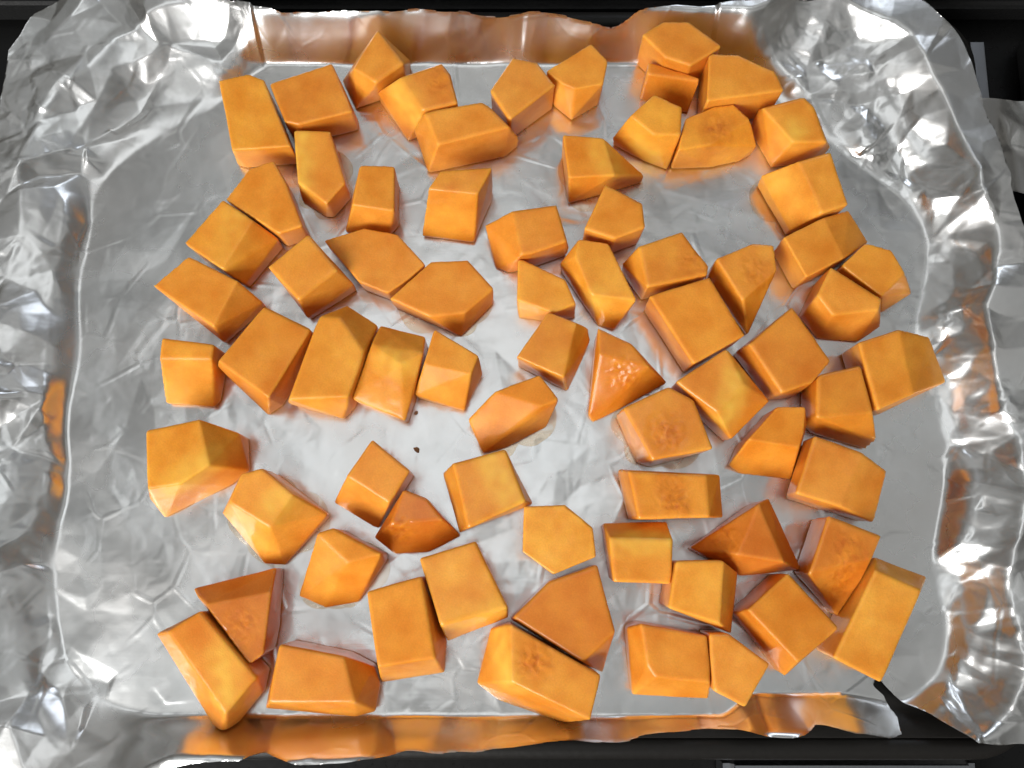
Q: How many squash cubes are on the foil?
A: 72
